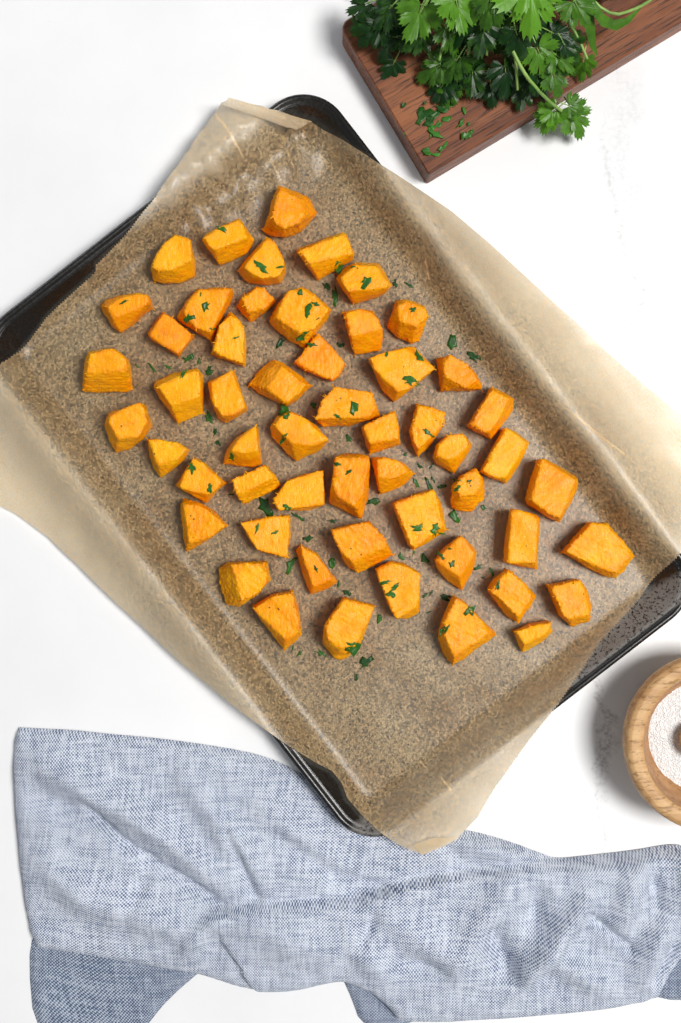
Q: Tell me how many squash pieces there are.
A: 54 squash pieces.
